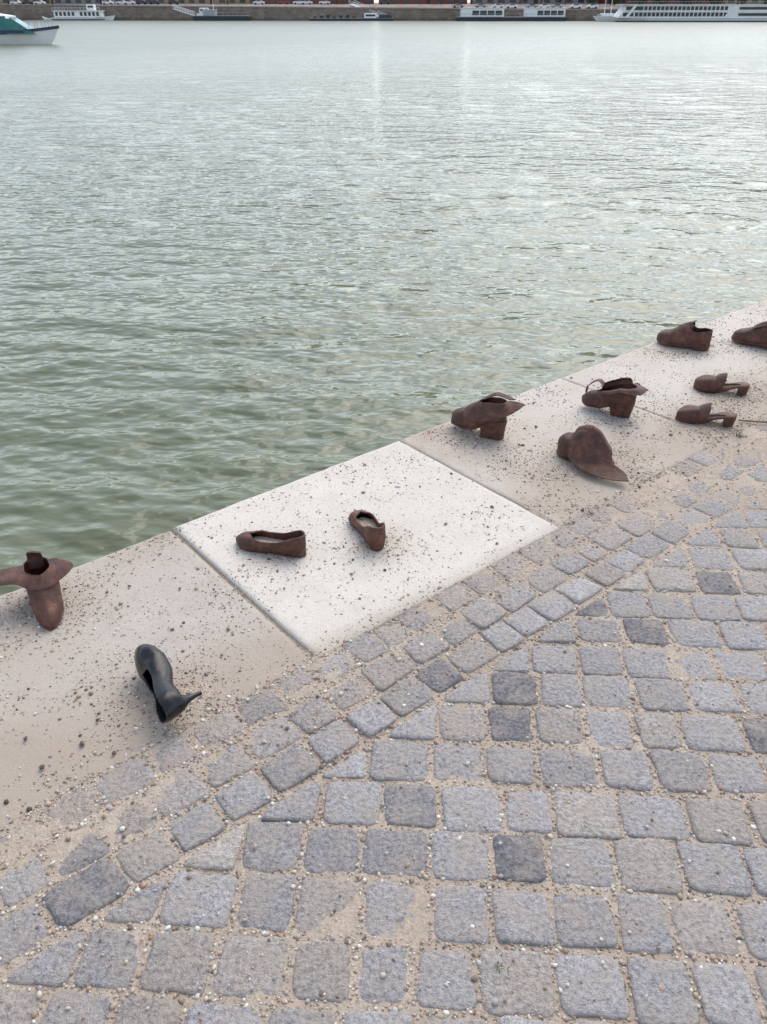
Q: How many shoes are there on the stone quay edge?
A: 11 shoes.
